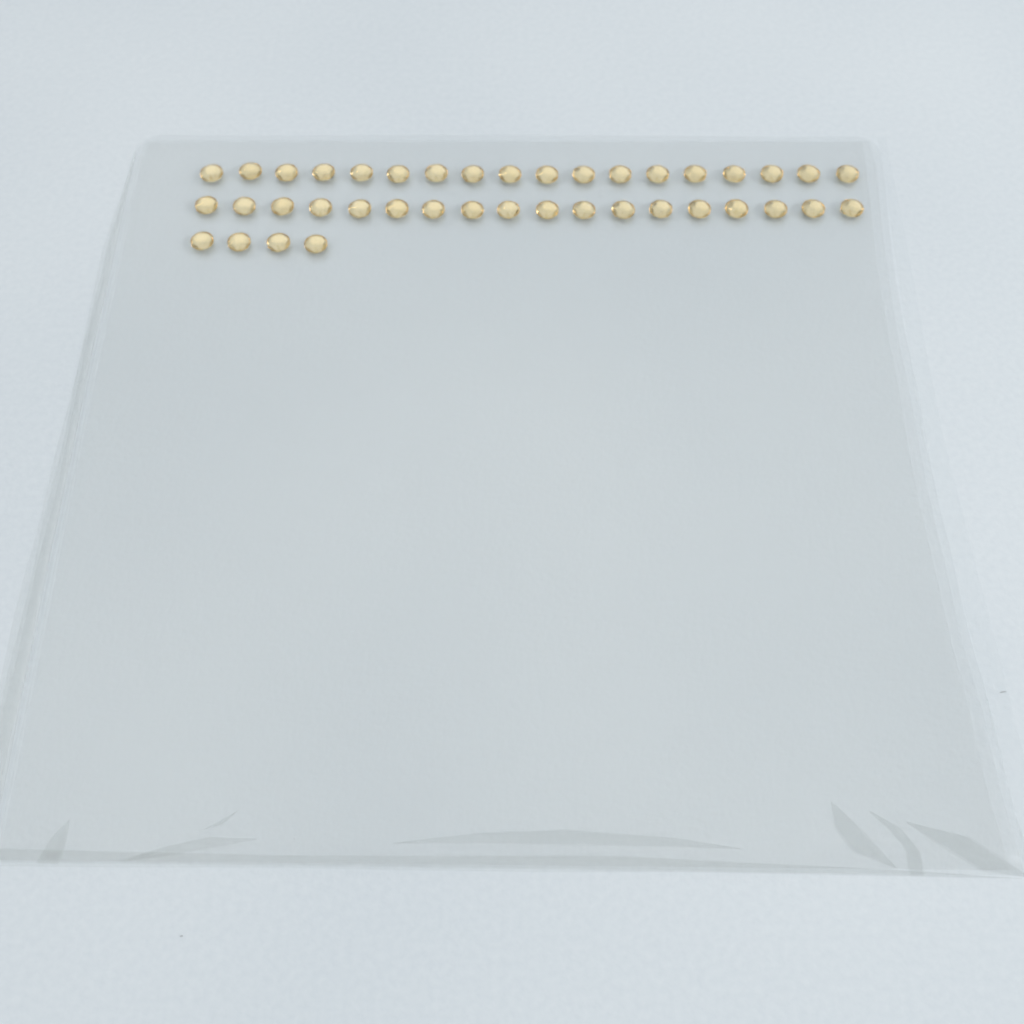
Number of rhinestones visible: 40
